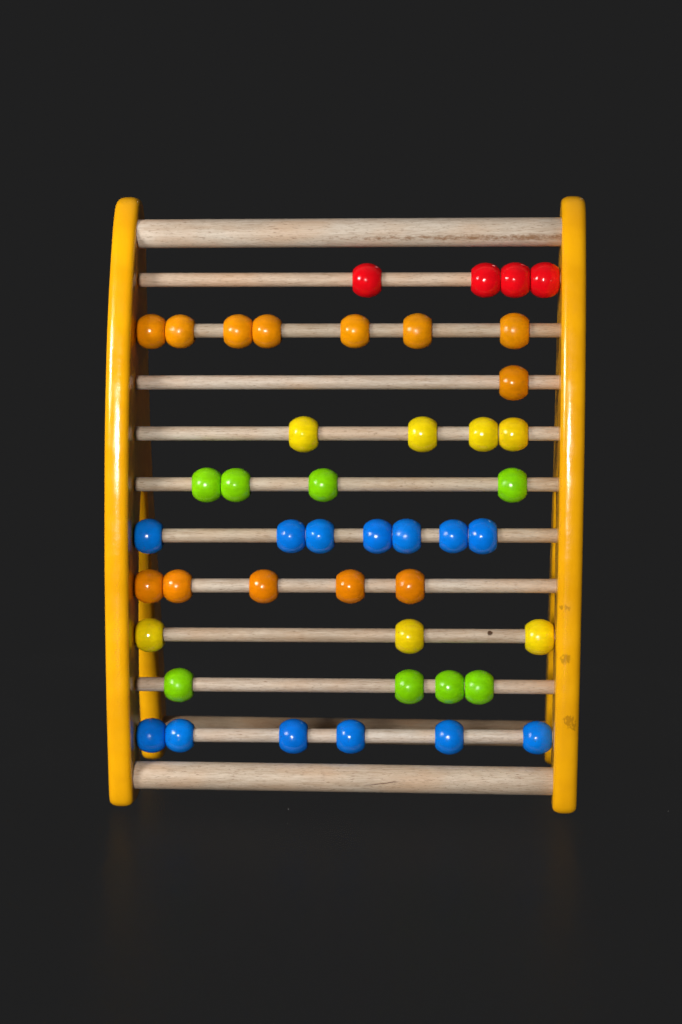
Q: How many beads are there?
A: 45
